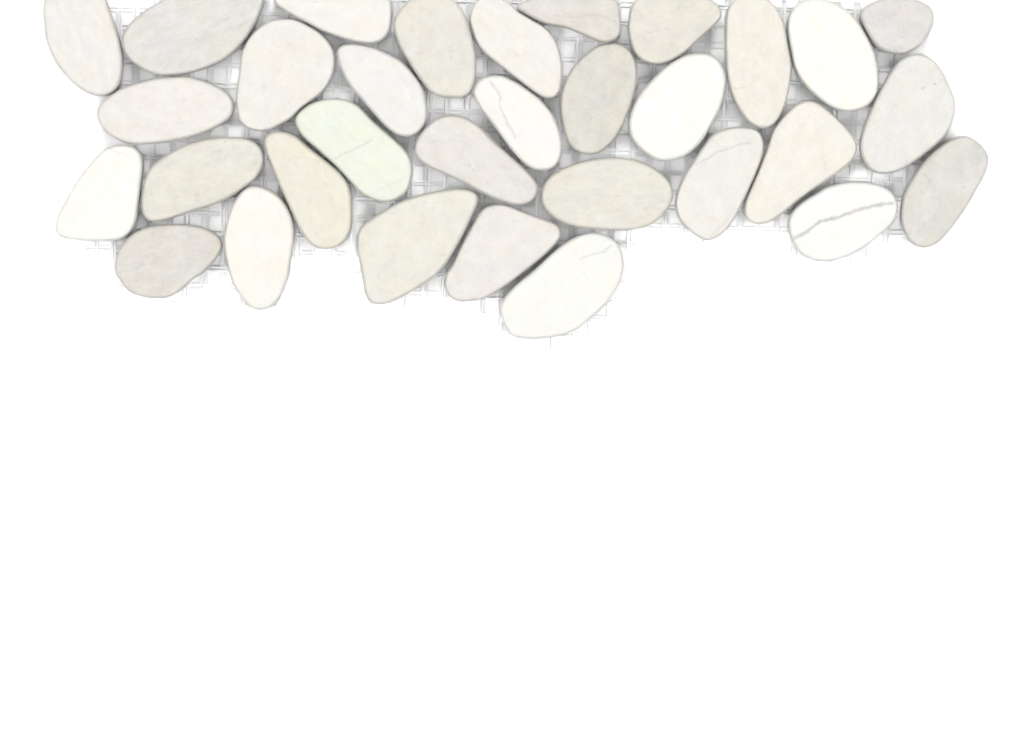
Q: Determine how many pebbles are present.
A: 32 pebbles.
